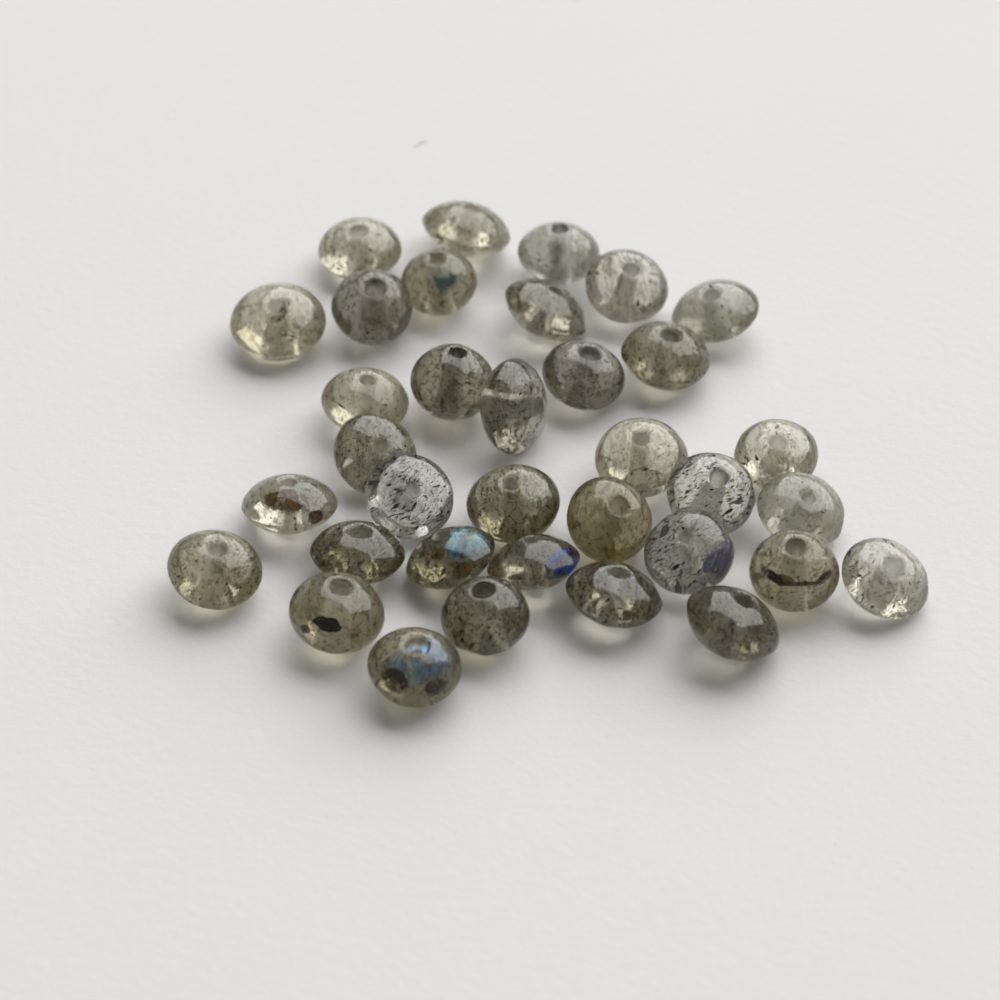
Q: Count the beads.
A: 35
